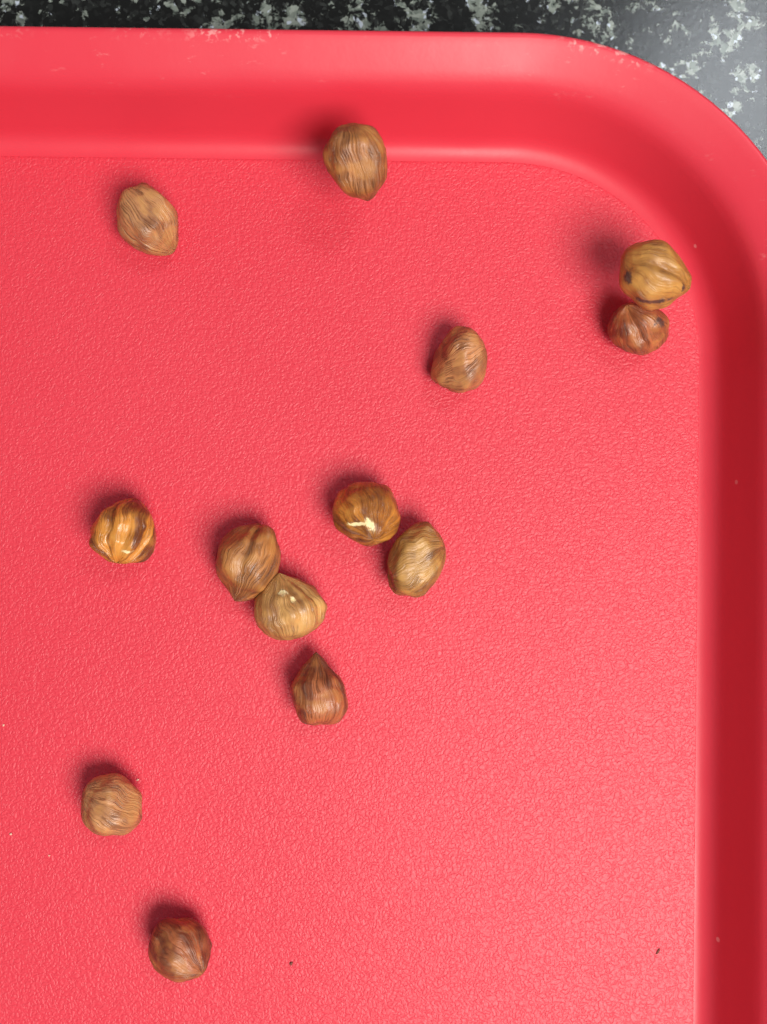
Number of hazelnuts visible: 13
